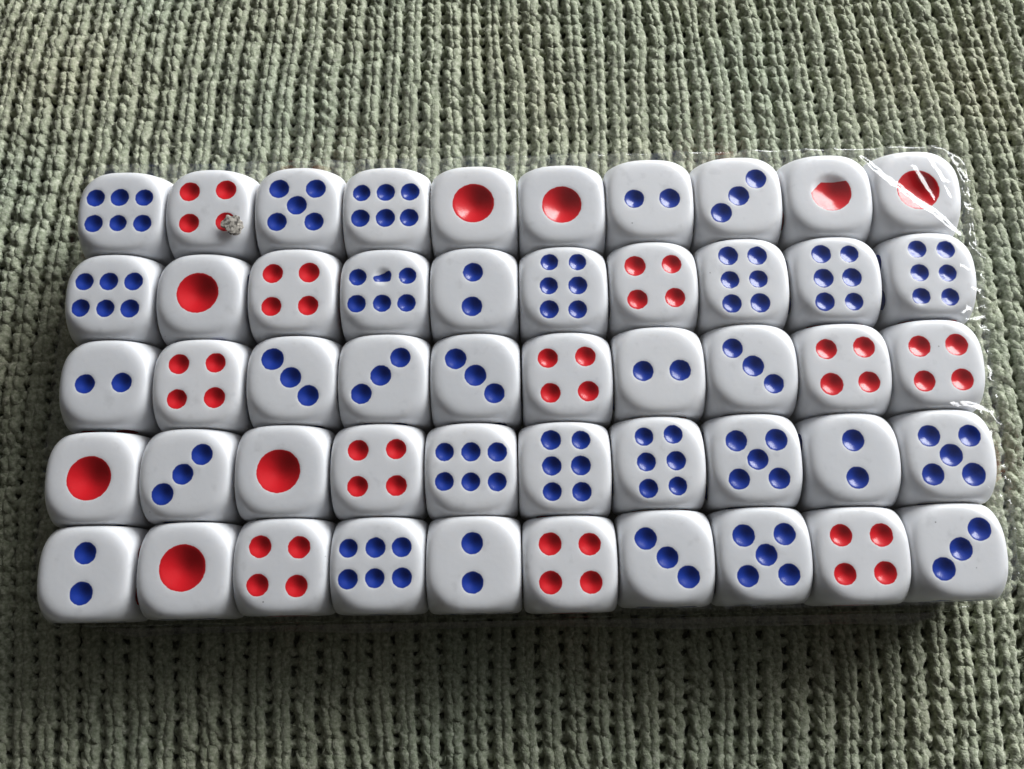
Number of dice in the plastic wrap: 50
